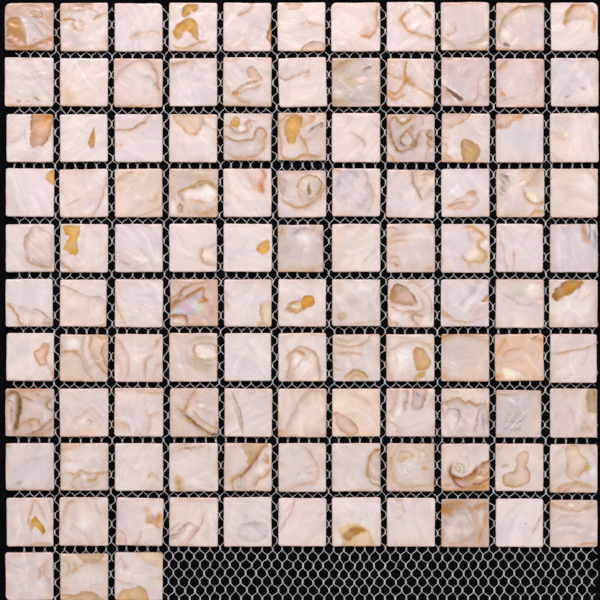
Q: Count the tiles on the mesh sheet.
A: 113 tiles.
